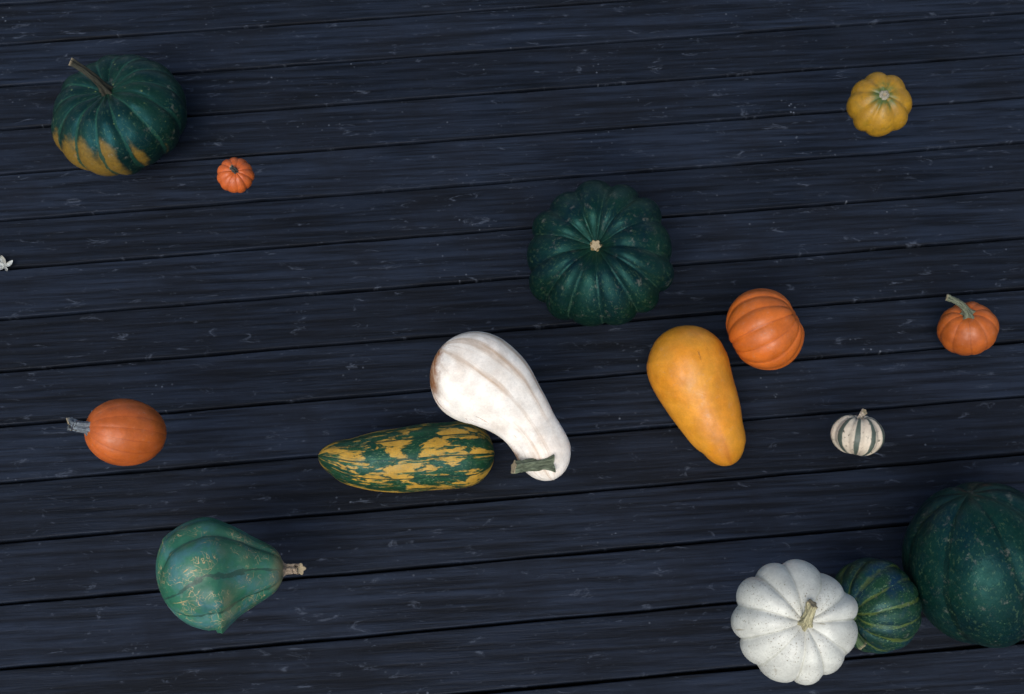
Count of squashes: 15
